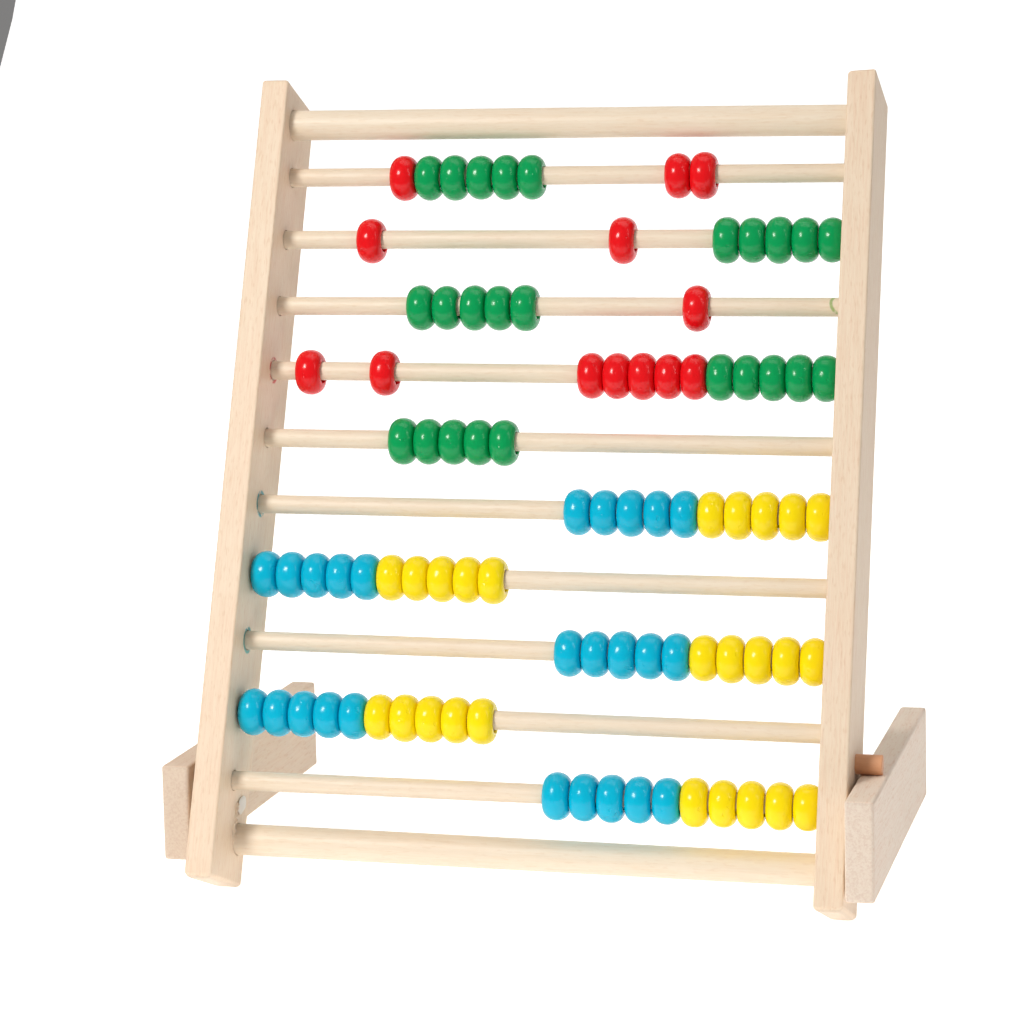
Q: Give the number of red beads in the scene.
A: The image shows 13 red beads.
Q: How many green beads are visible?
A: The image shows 25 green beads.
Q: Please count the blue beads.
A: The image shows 25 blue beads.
